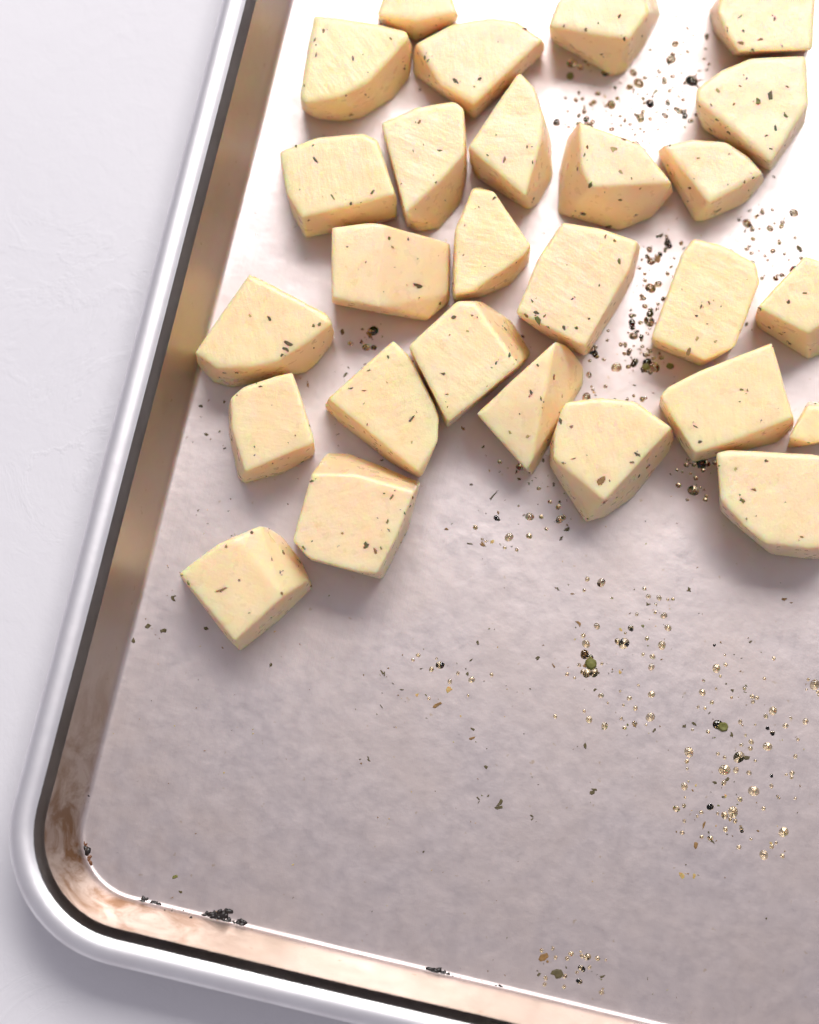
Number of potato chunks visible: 27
